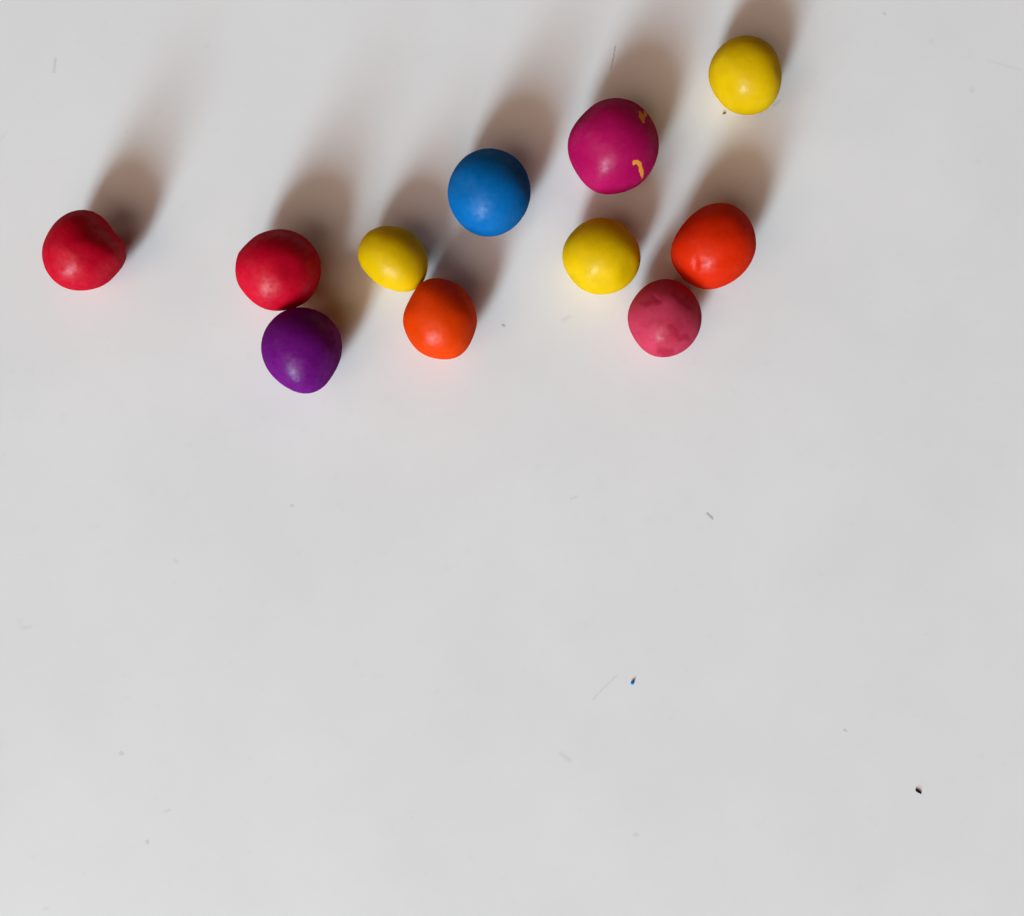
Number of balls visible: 11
